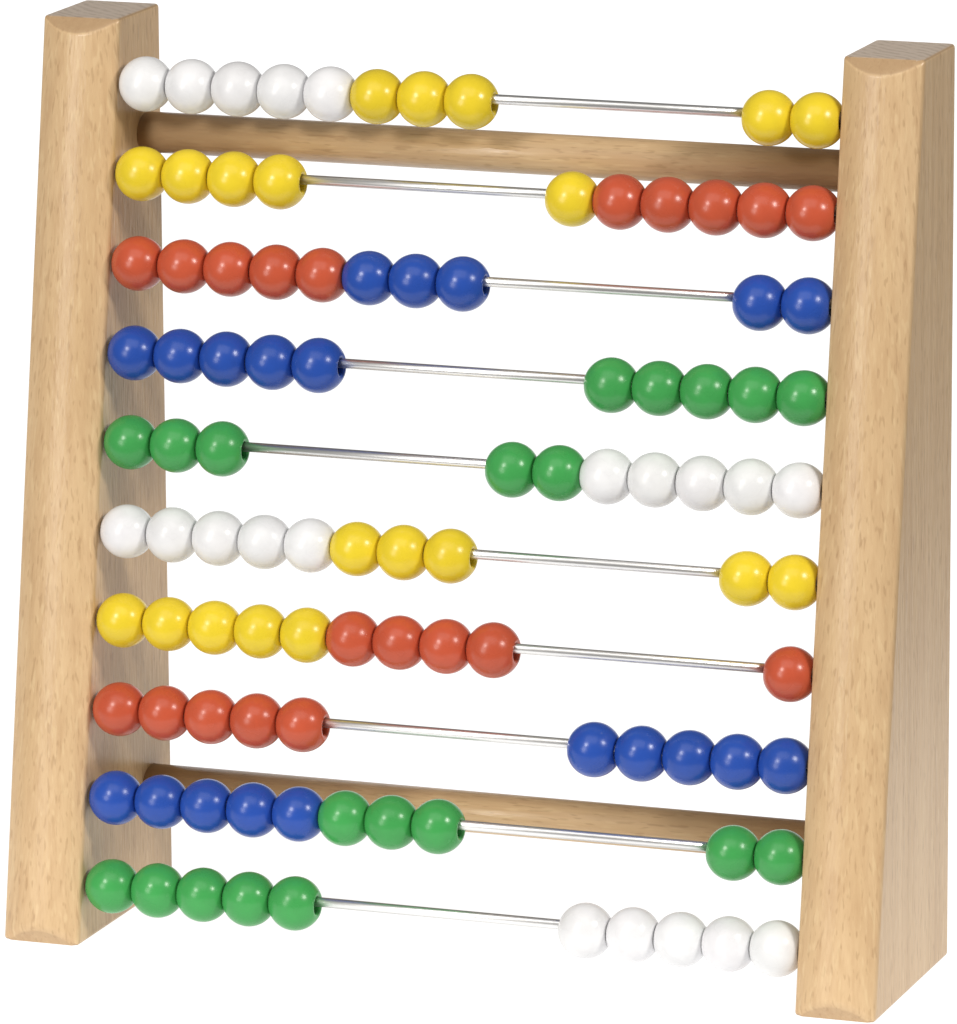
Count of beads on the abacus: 100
